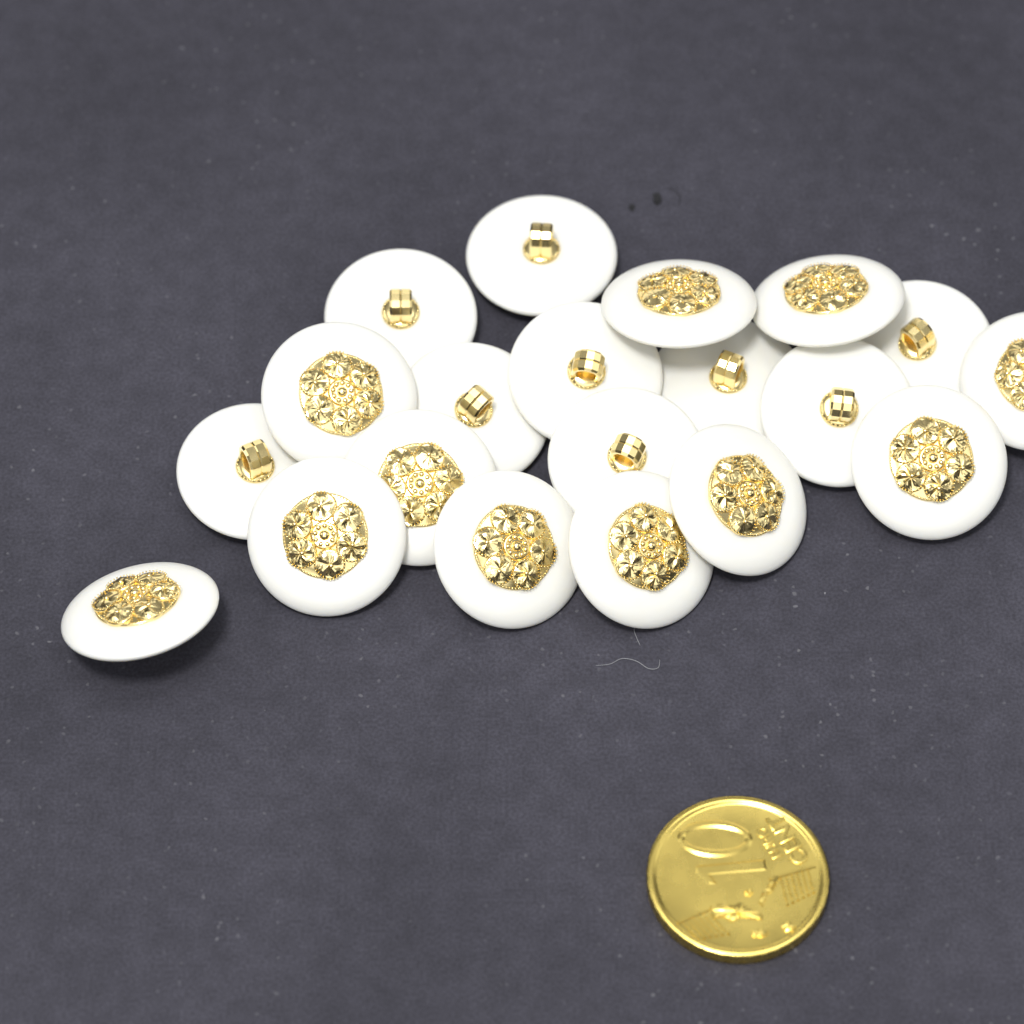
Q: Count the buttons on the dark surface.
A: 20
